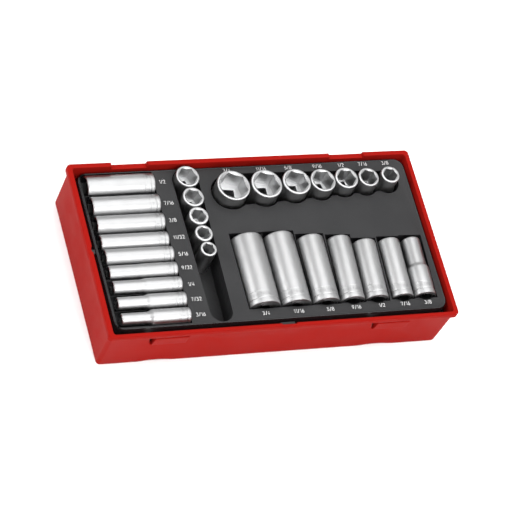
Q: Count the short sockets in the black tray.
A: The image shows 12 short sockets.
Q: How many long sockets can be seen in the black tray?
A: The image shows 16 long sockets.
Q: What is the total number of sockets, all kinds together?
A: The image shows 28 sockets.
